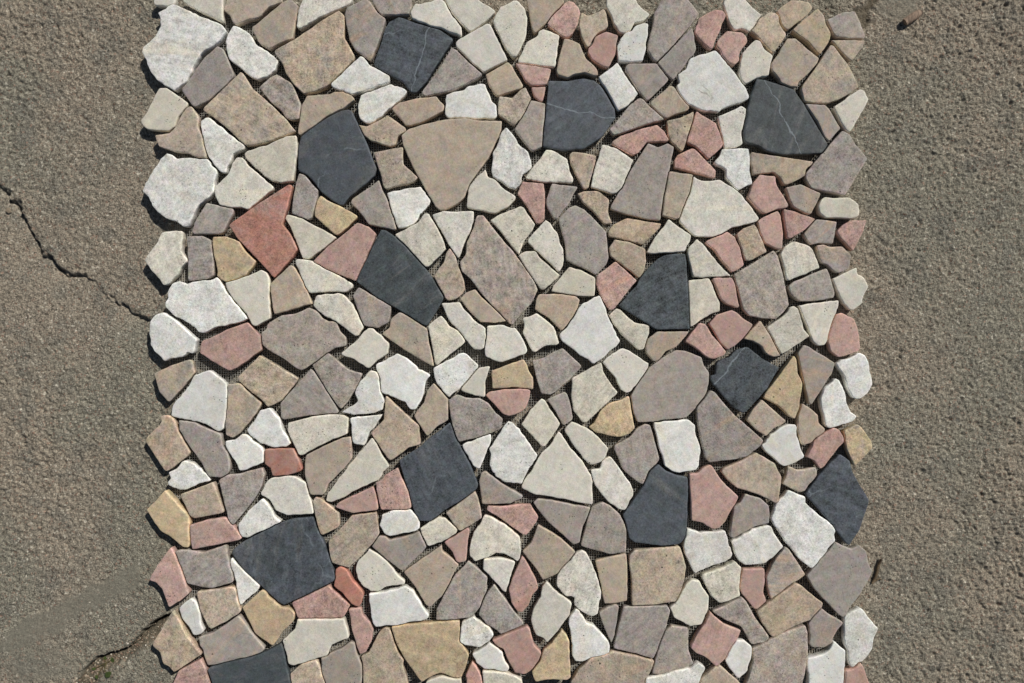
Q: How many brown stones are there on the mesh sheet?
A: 130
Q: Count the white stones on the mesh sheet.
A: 111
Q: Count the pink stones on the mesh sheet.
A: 43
